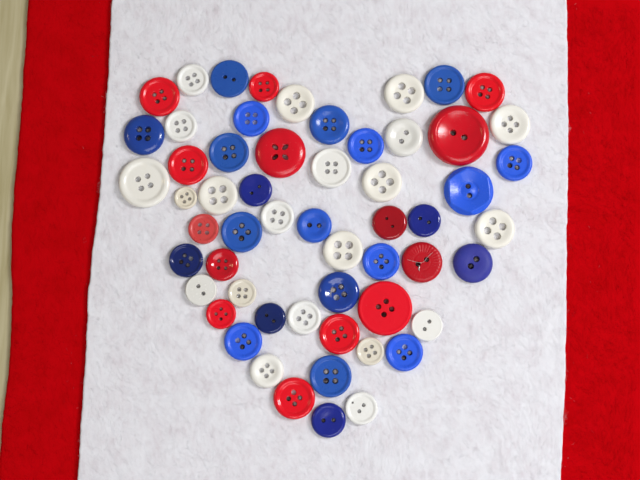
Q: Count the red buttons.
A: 14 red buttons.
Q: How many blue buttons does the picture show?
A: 22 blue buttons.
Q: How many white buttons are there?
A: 21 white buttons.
